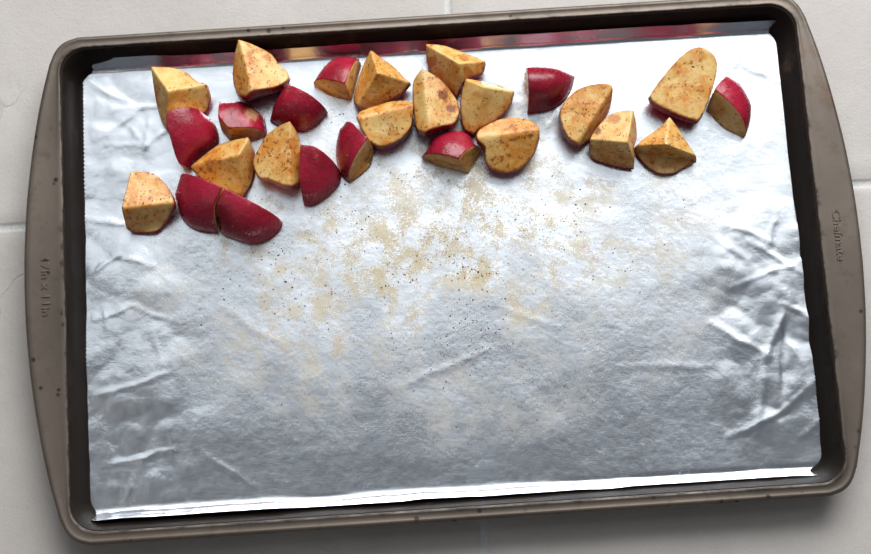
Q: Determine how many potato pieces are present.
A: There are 26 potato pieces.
